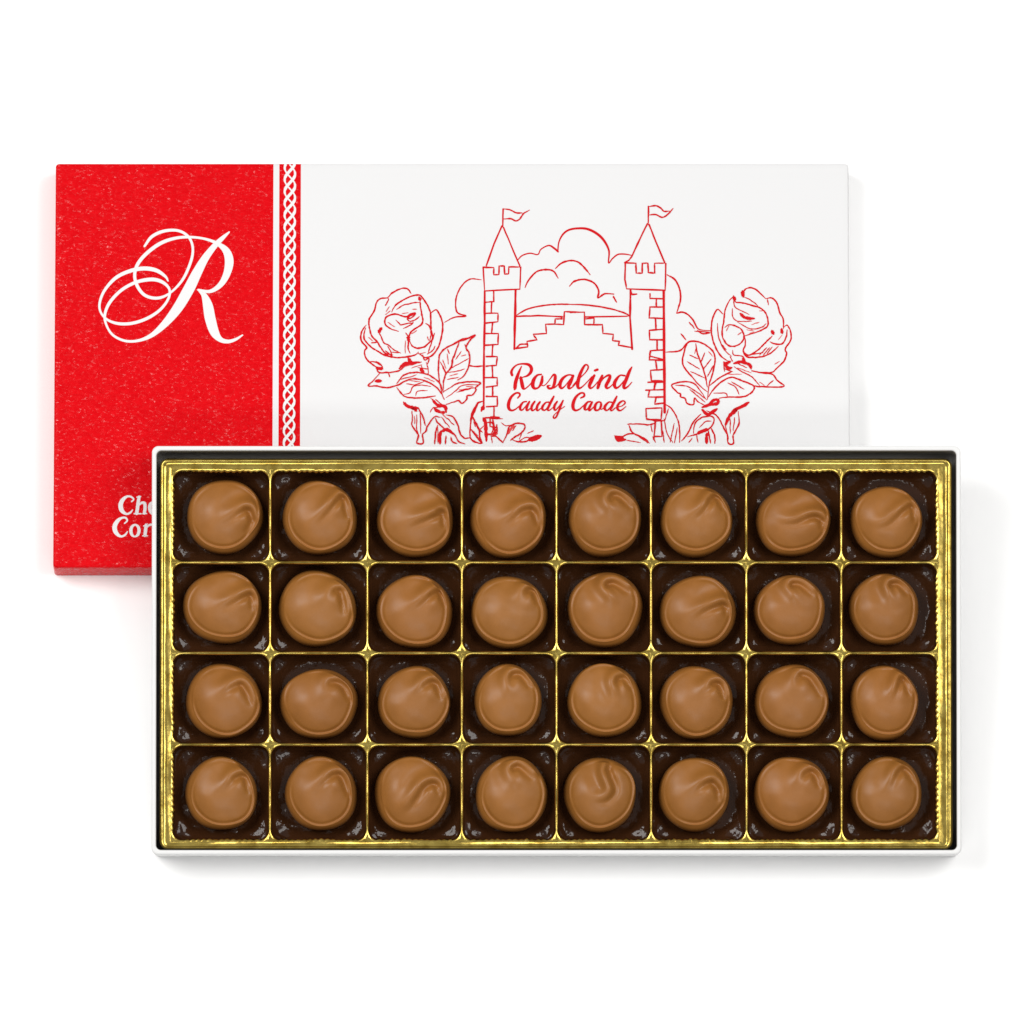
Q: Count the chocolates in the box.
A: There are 32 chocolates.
